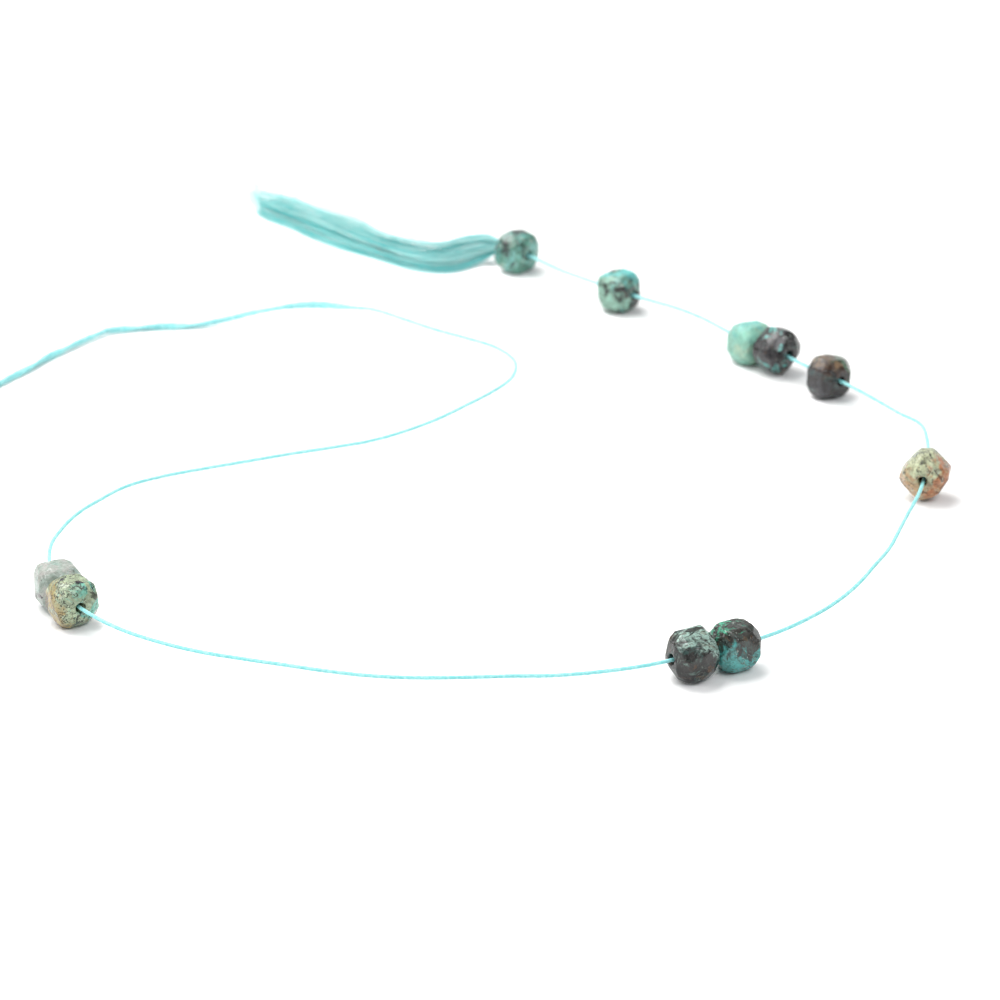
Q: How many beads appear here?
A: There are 10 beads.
